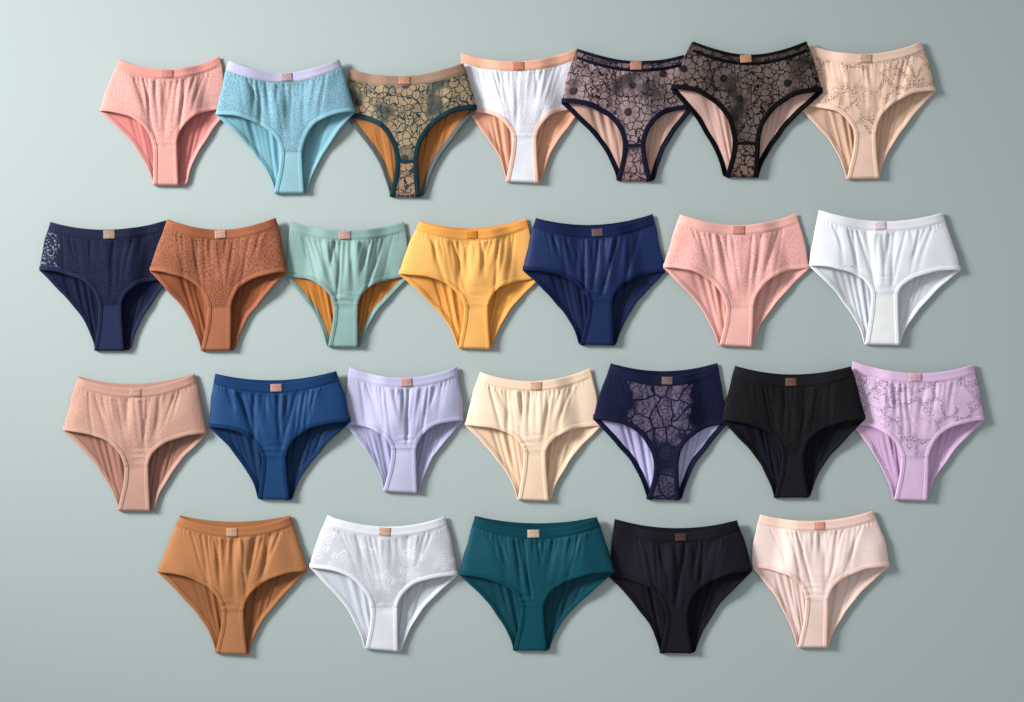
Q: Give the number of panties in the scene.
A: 26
